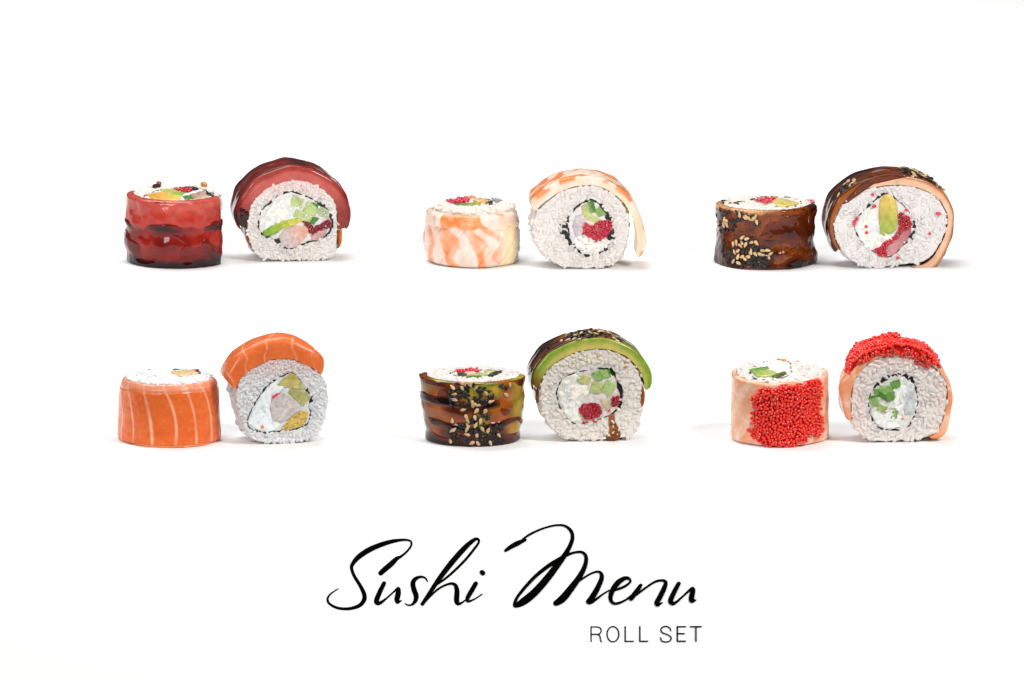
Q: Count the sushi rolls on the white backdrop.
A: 12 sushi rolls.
